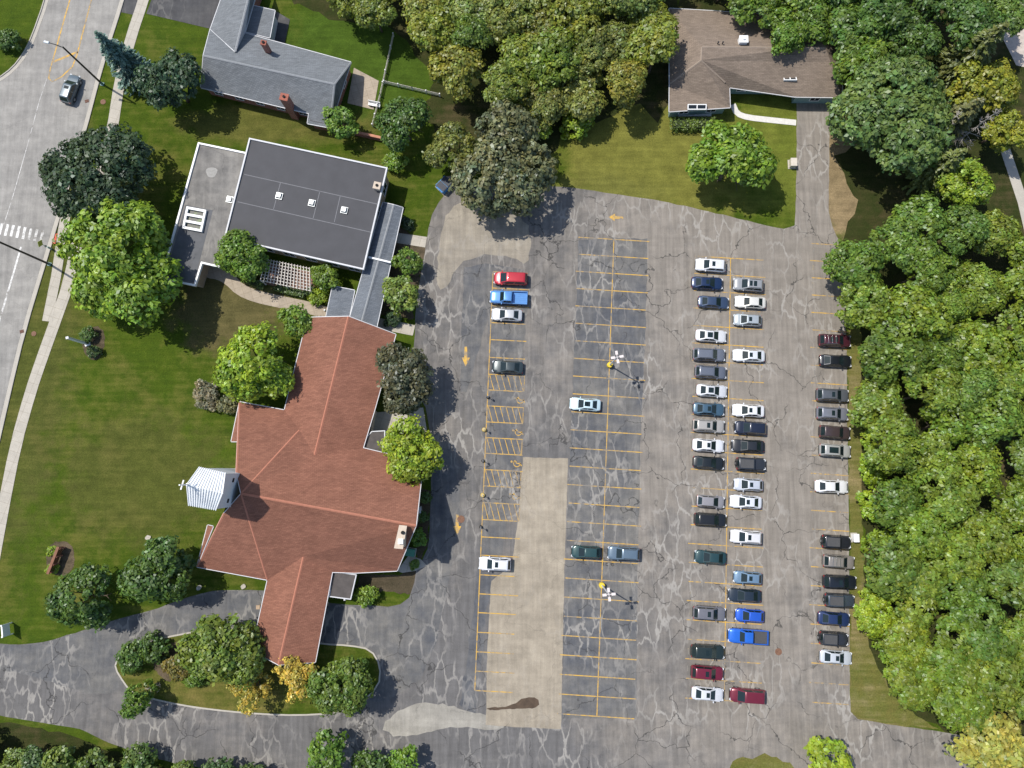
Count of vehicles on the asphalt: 57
